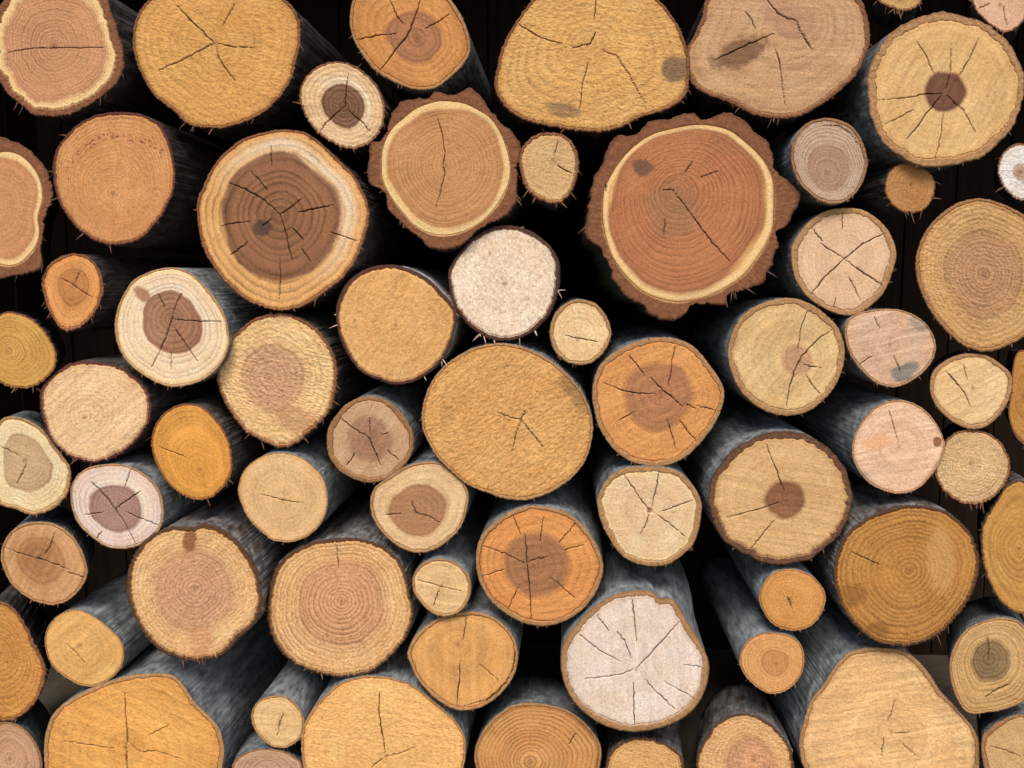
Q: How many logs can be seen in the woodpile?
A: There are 68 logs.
